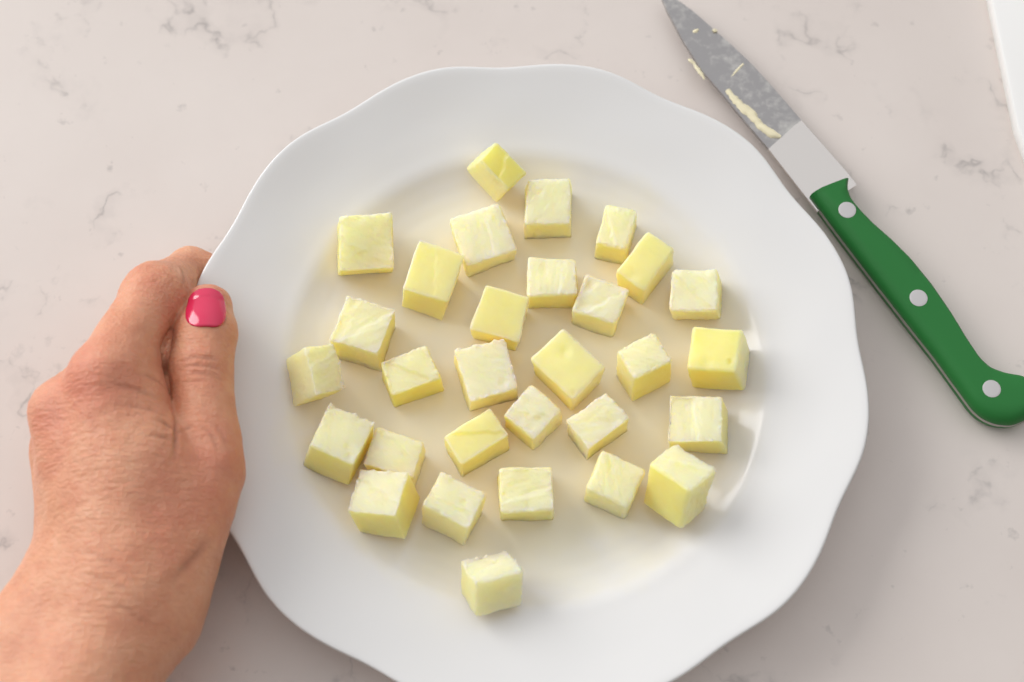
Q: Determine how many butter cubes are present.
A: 30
